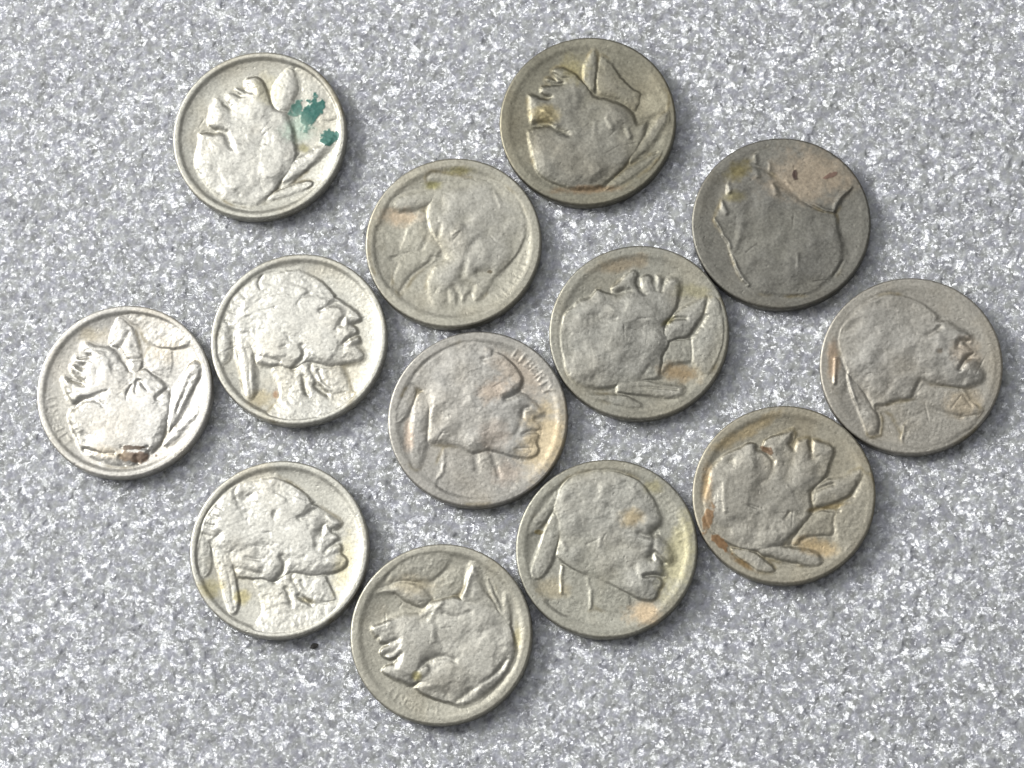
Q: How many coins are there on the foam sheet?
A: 13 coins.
